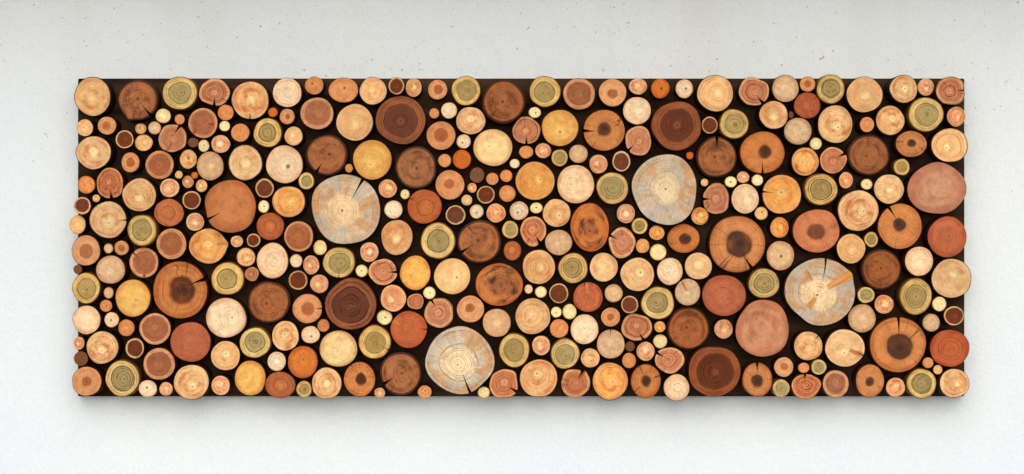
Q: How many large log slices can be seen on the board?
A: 182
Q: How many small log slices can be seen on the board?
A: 158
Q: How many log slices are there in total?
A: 340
